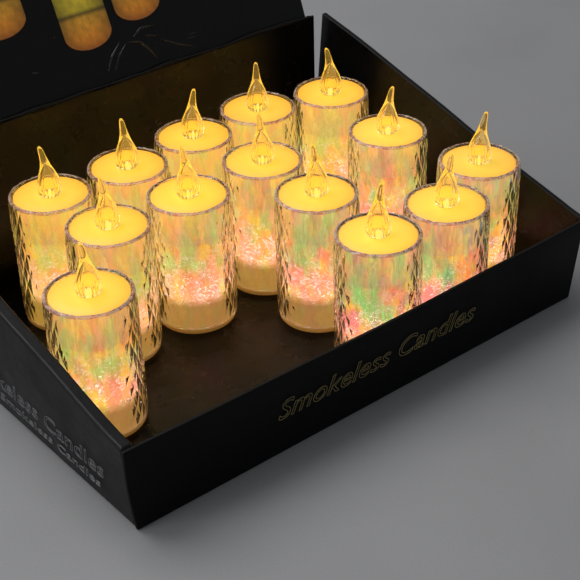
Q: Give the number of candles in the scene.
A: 14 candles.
